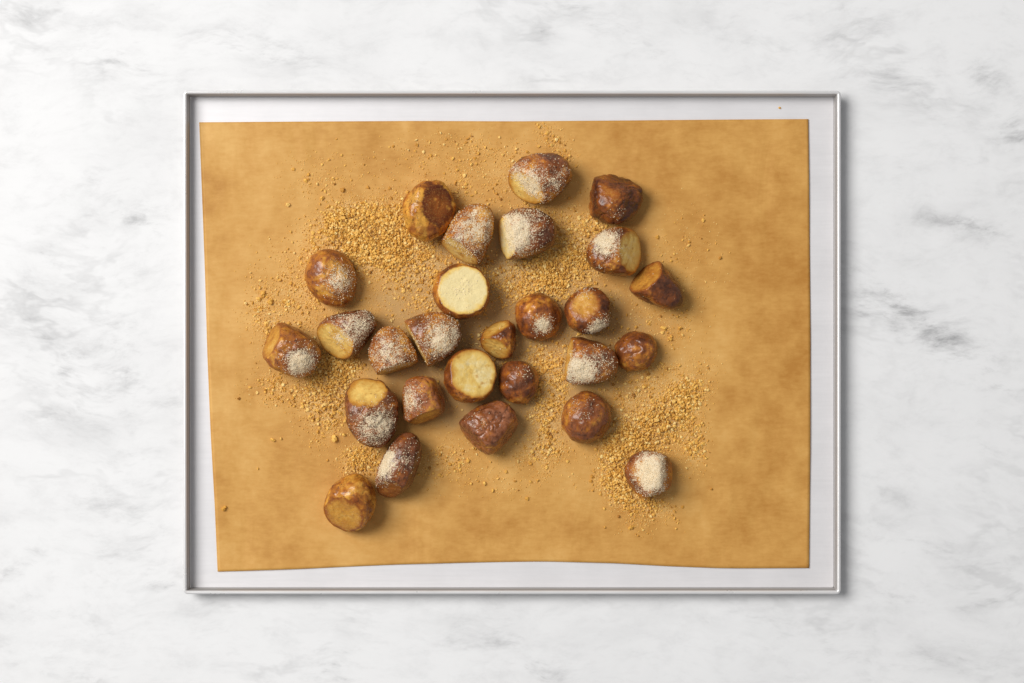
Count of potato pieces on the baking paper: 27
